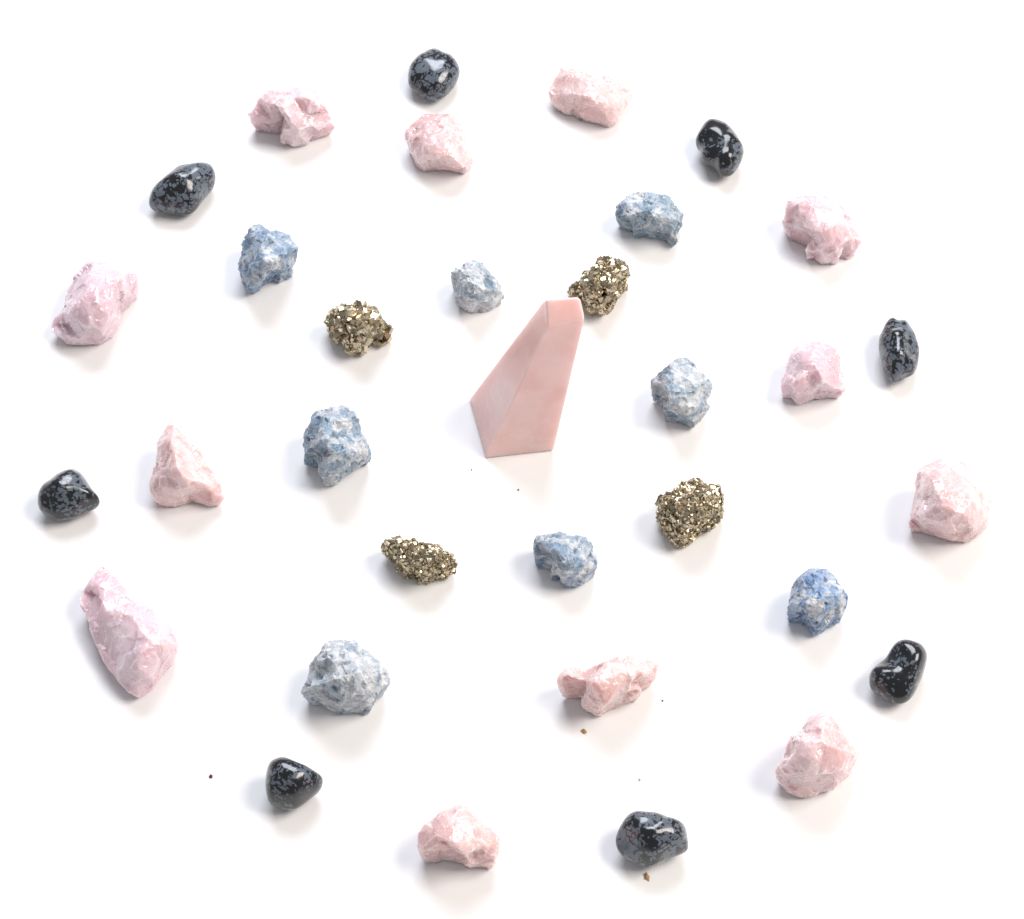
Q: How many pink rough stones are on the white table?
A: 12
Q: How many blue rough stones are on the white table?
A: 8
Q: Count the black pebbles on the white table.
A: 8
